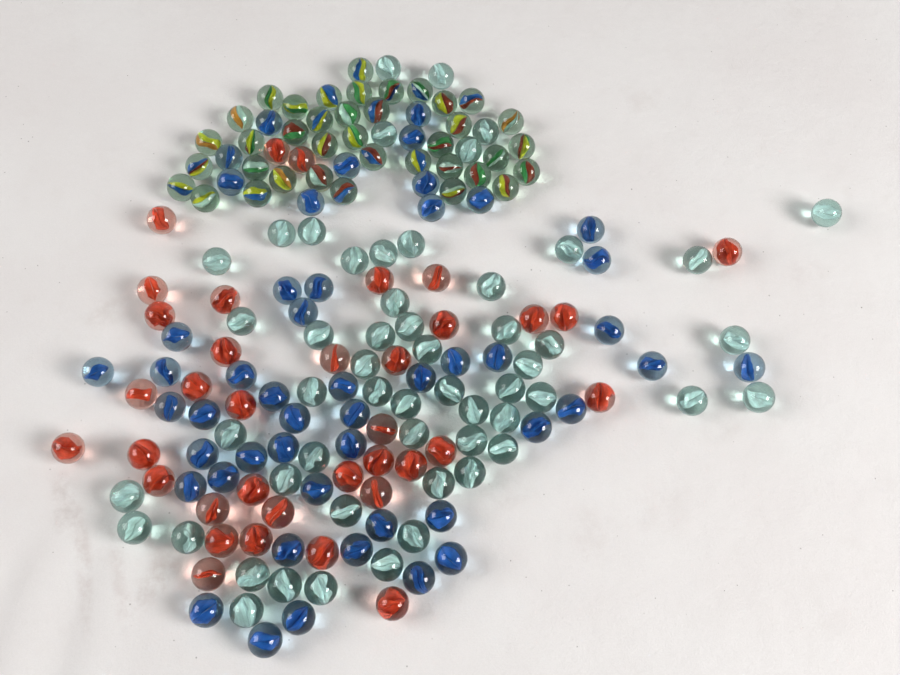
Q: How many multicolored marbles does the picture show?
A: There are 38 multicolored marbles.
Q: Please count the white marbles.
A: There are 54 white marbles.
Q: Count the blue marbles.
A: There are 49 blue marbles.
